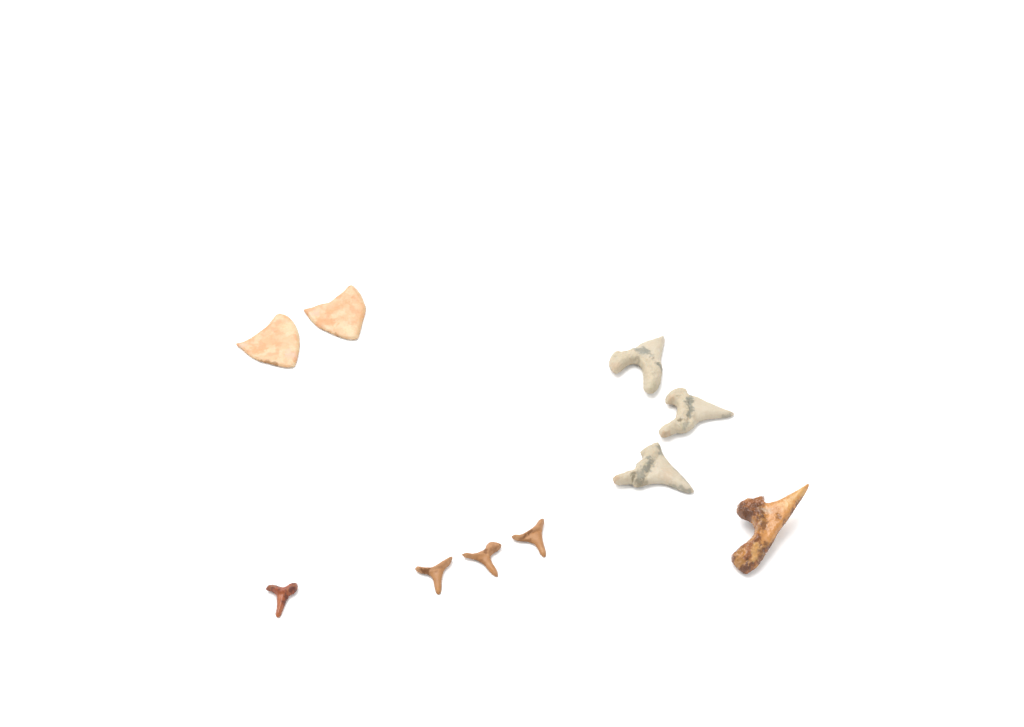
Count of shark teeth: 10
